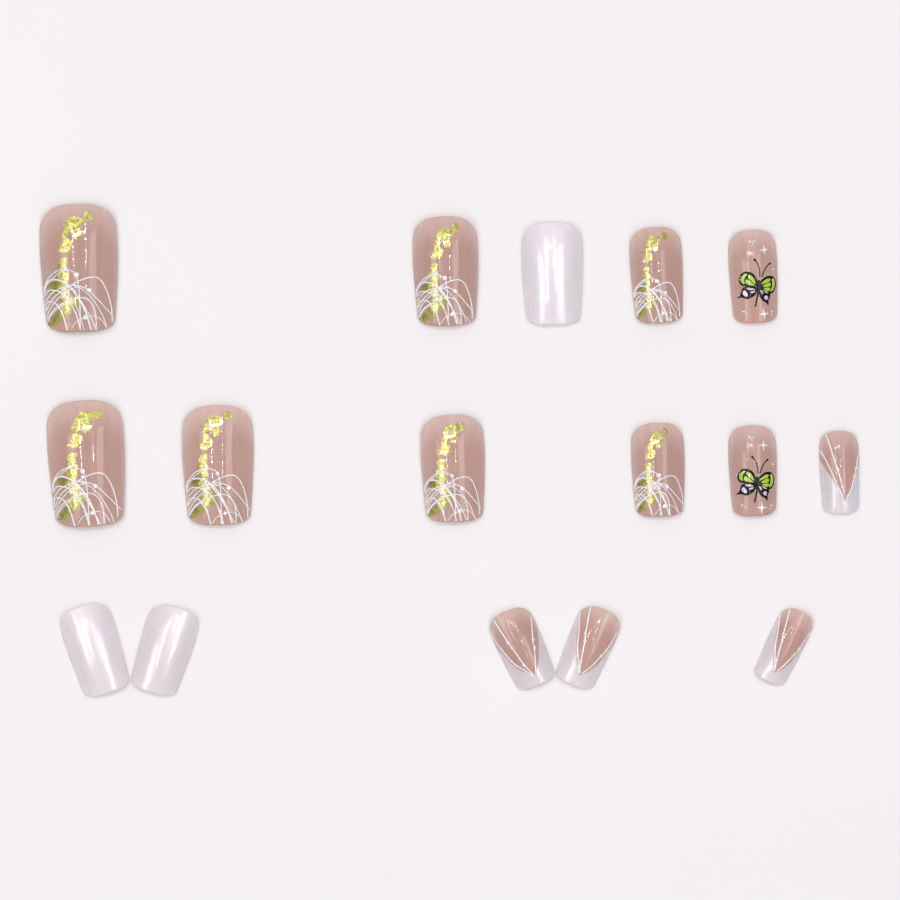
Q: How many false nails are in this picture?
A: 16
